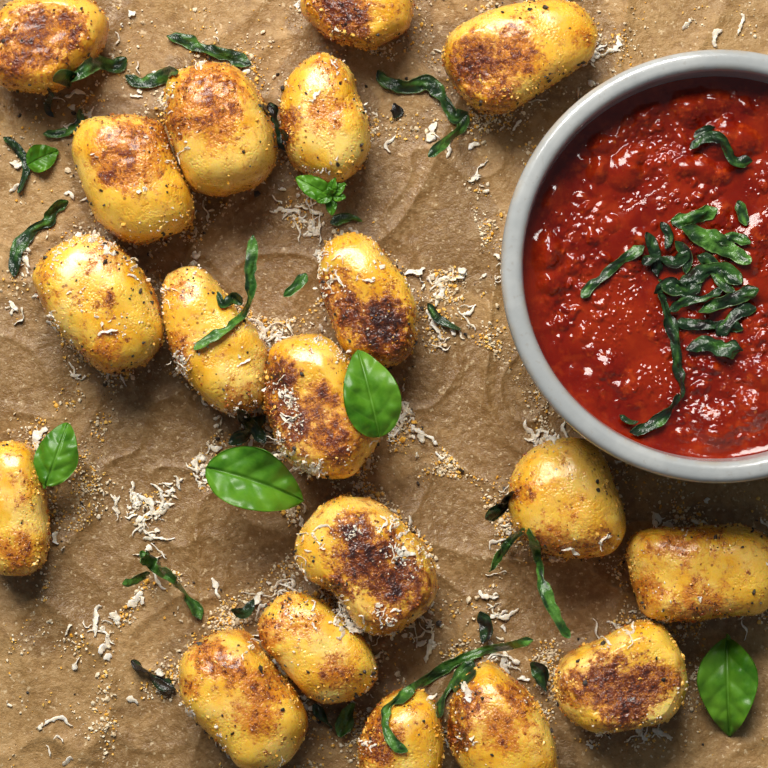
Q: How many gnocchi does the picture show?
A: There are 19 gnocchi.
